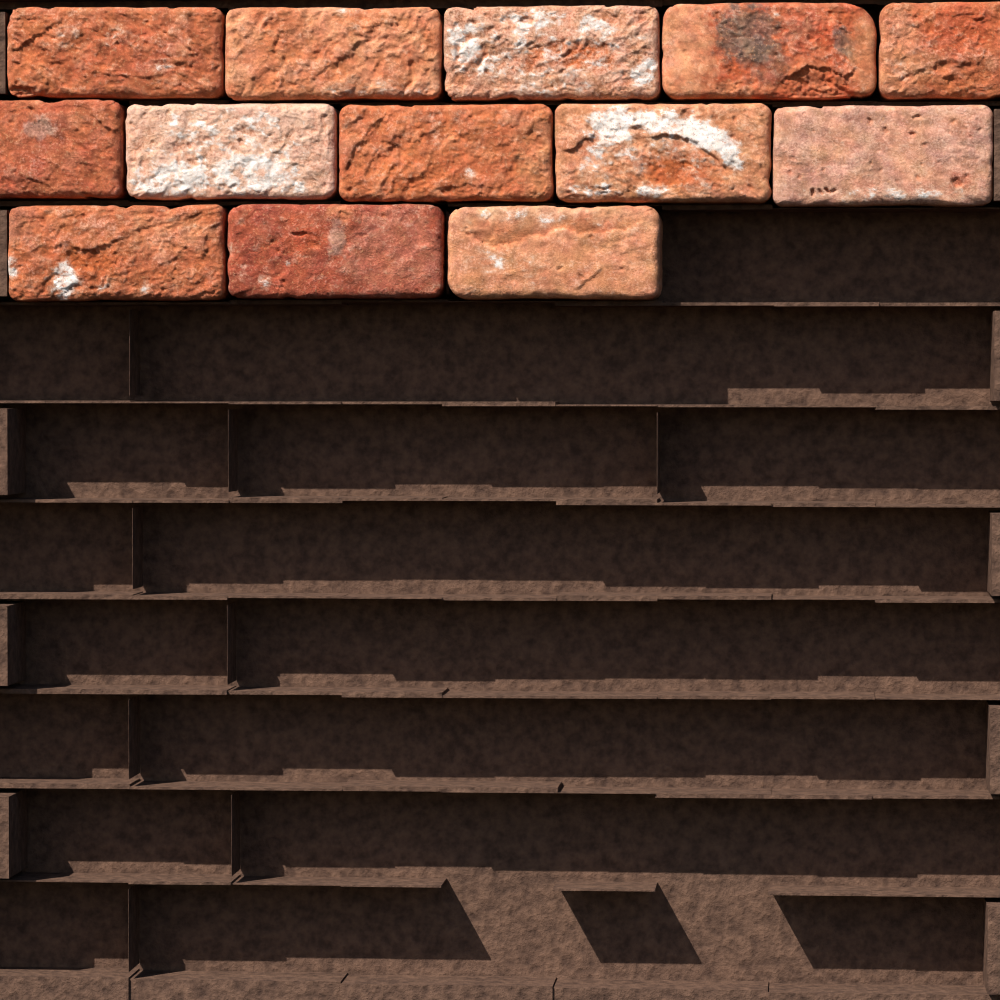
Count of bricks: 13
